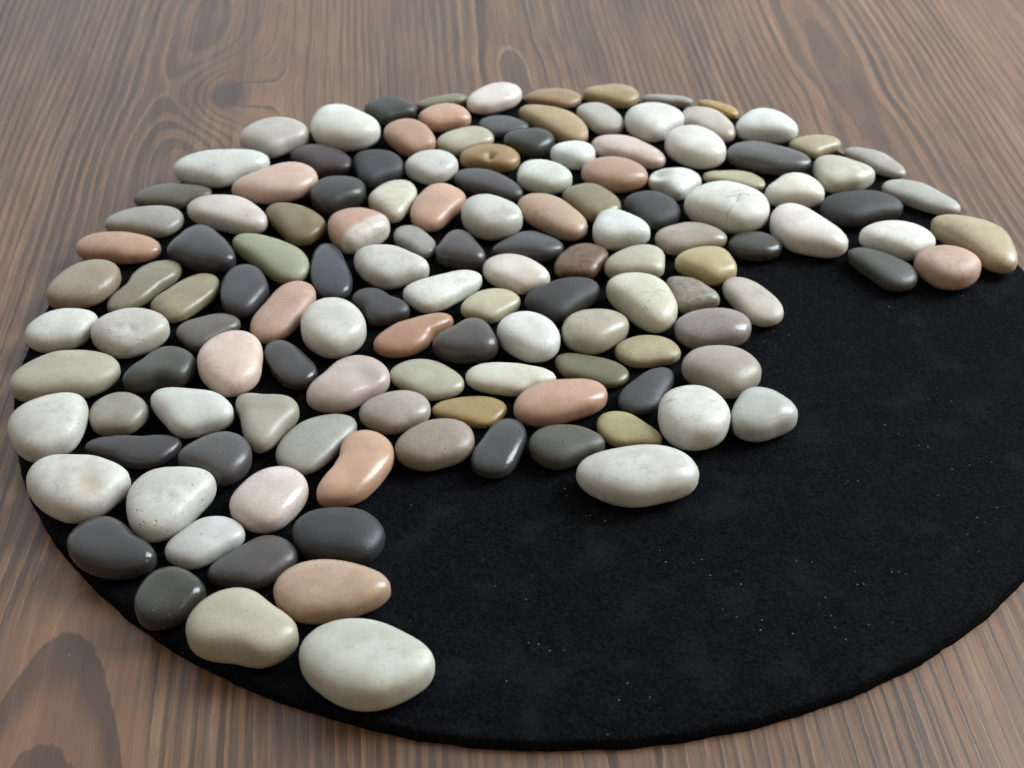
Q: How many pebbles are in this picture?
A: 134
